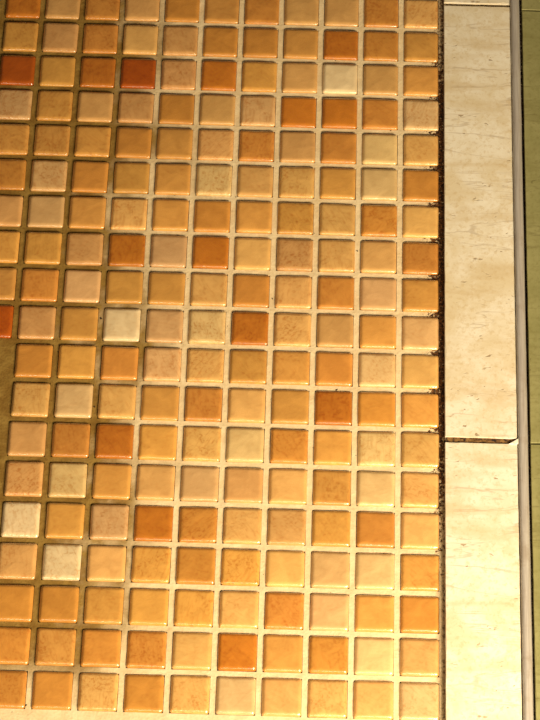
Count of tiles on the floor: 200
